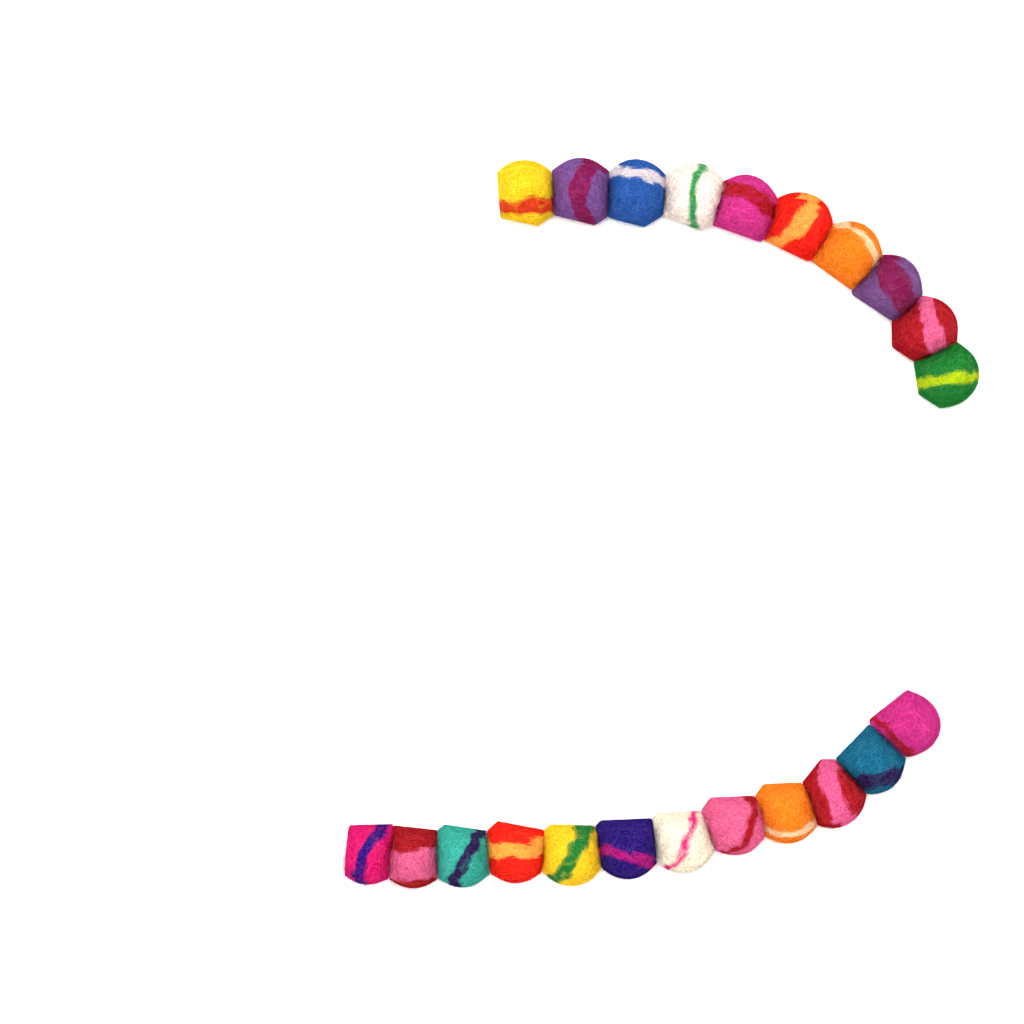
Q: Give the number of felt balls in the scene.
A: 22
